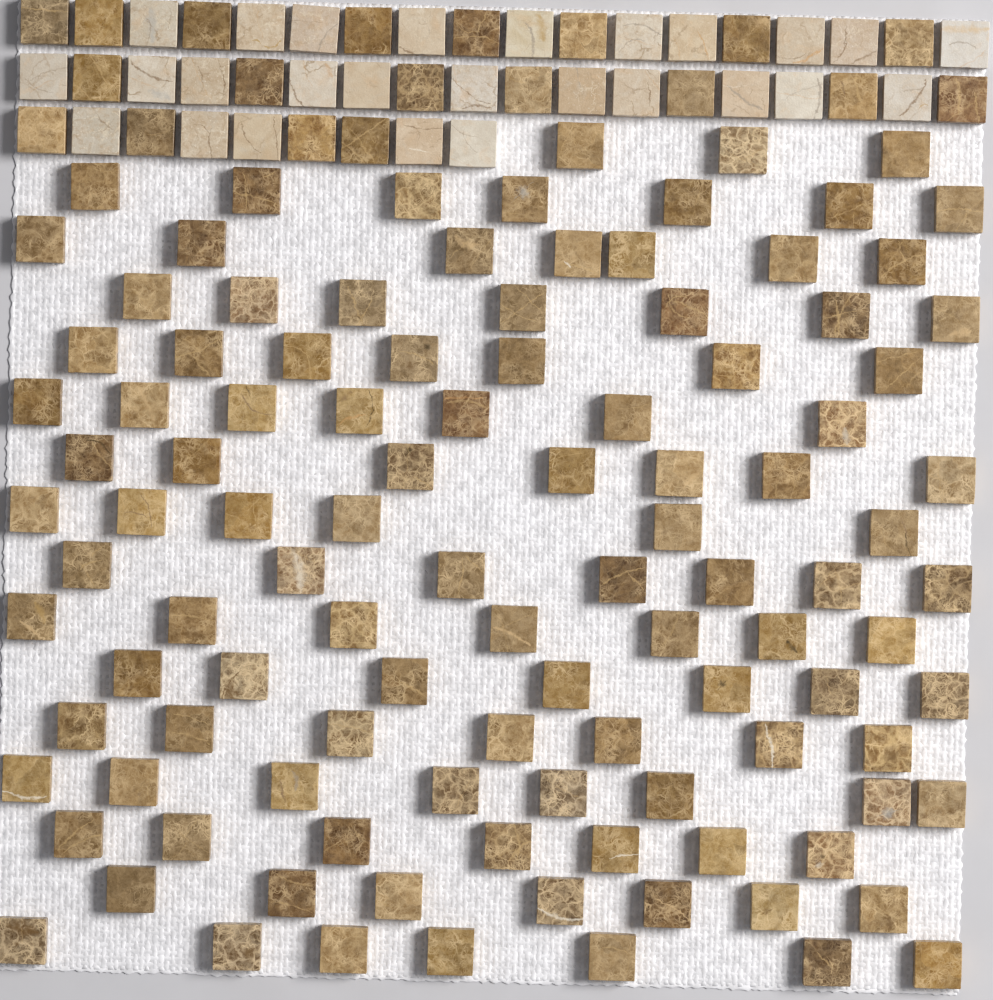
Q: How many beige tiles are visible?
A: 26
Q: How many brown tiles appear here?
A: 127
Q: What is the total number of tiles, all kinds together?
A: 153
